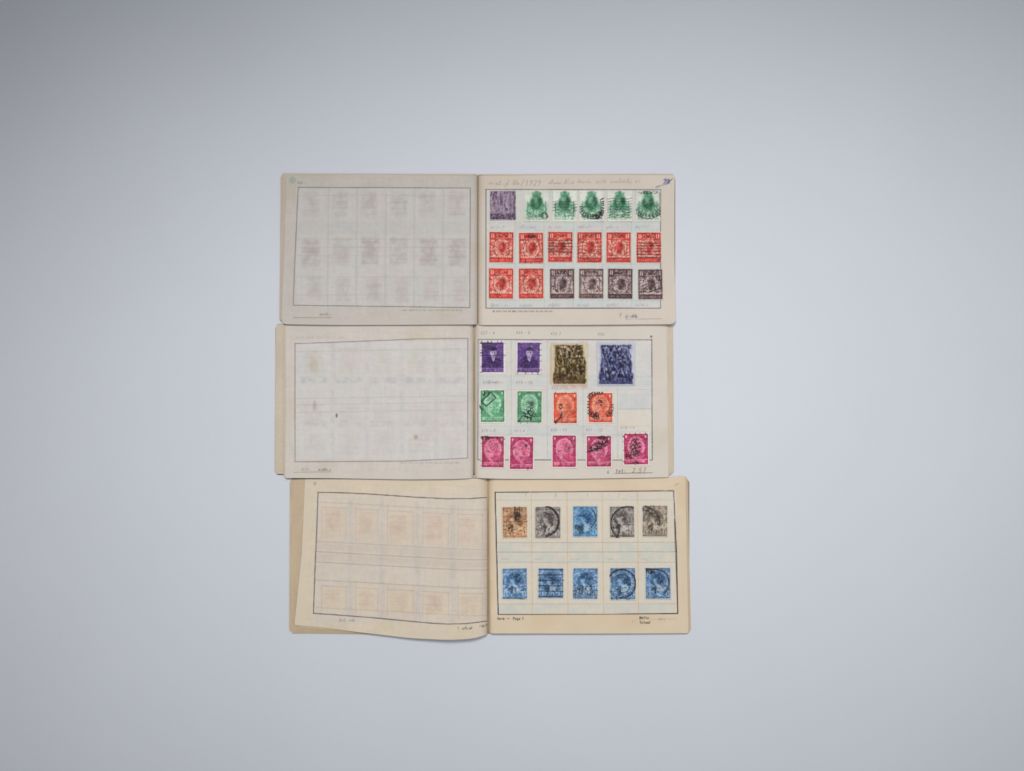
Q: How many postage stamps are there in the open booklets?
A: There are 41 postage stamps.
